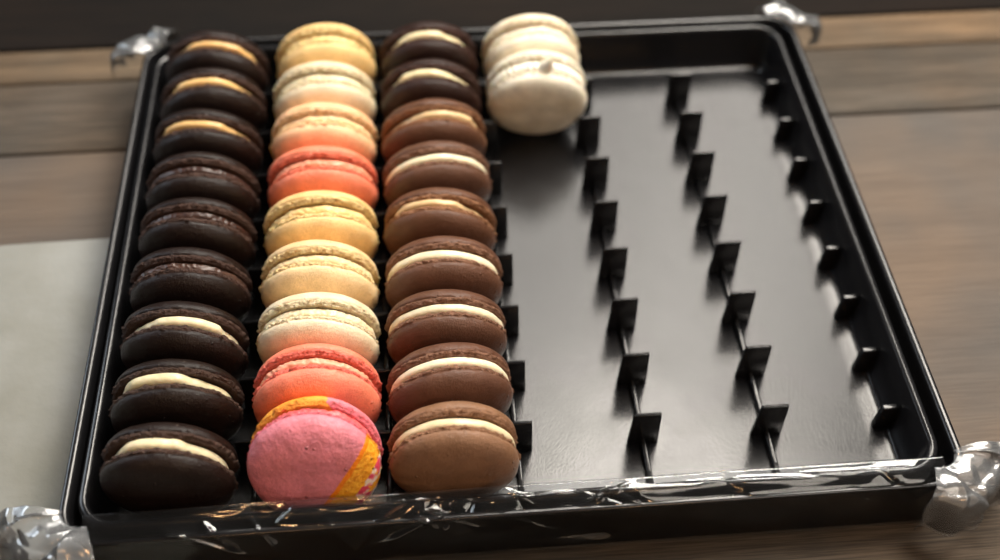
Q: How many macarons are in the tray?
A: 29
